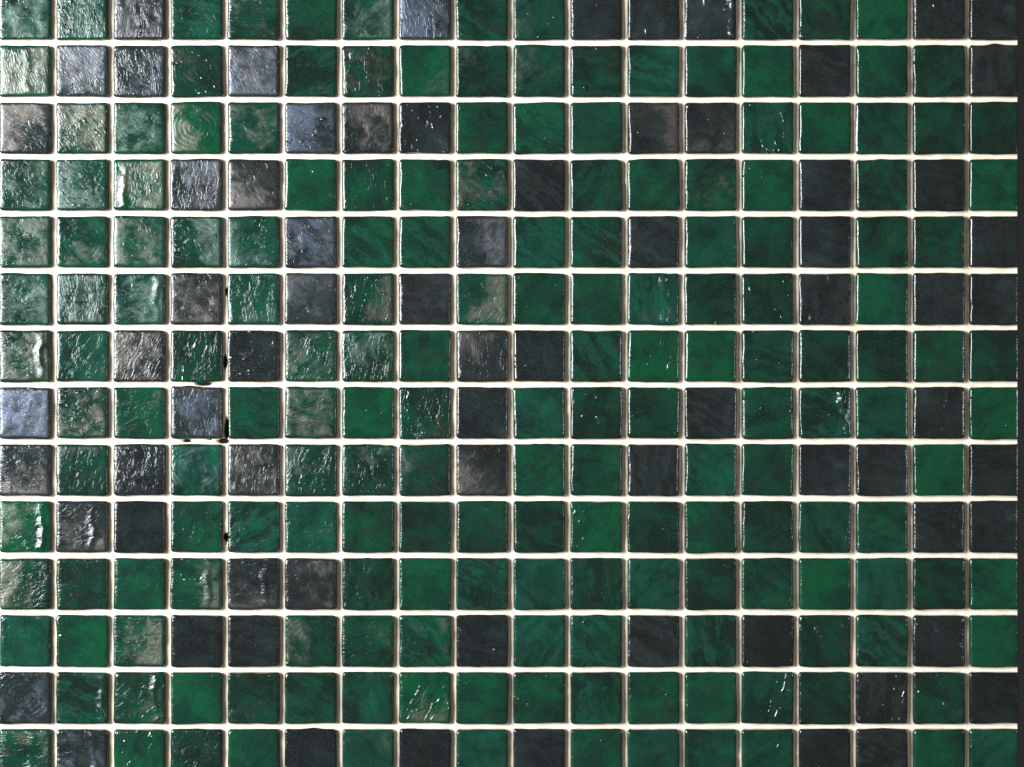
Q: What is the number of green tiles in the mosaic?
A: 180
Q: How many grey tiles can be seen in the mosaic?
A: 72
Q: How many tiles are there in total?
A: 252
